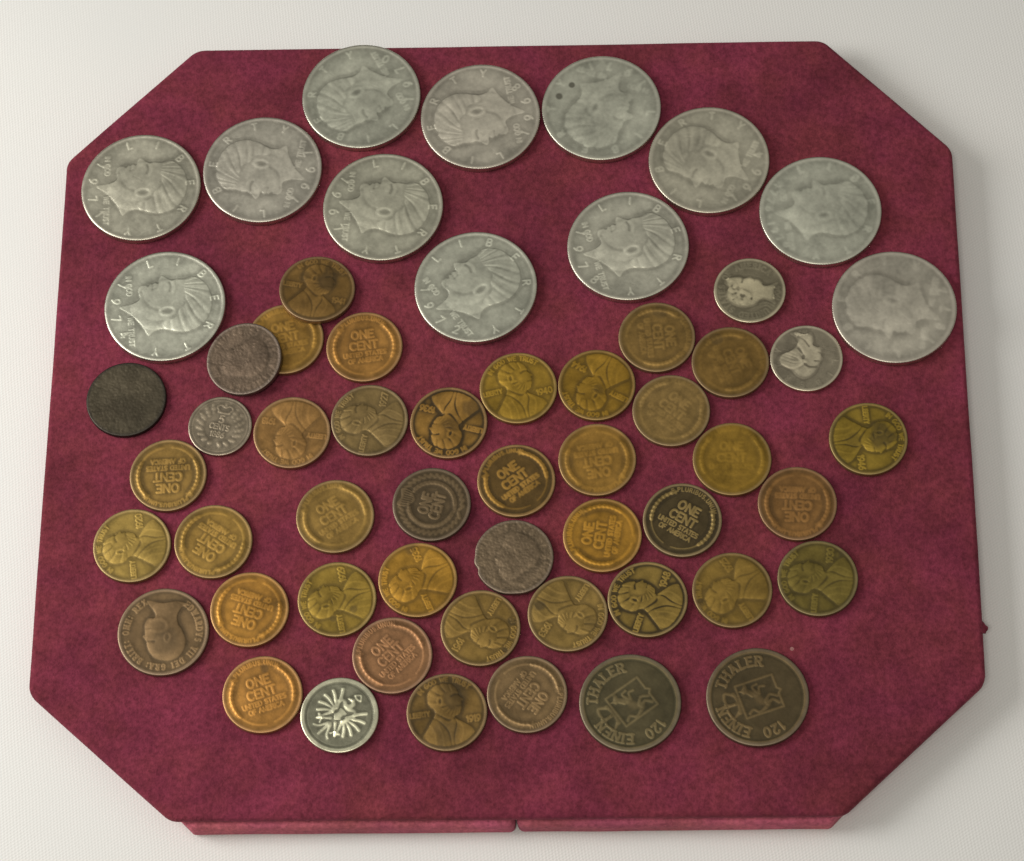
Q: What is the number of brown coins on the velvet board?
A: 41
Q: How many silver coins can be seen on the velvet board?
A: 16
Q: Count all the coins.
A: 57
